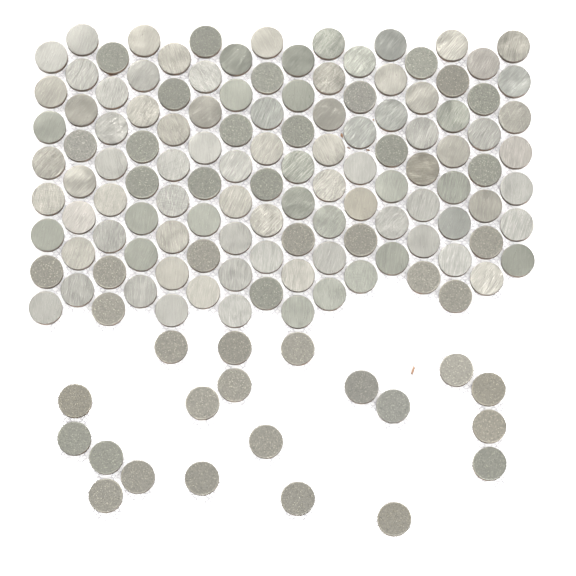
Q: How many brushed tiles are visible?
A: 96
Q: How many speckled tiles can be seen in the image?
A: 47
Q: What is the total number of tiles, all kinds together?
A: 143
